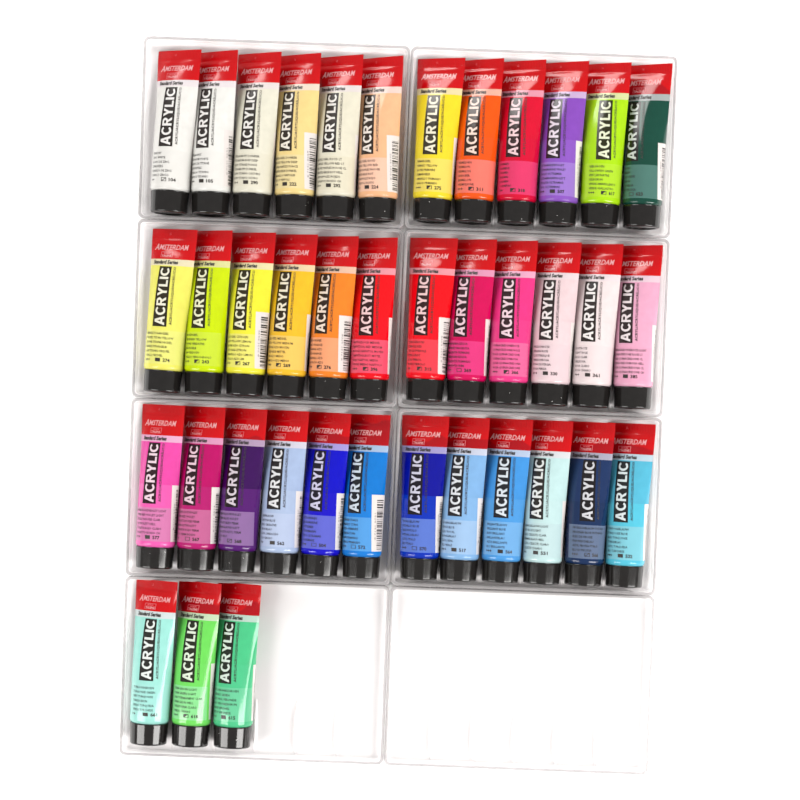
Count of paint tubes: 39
